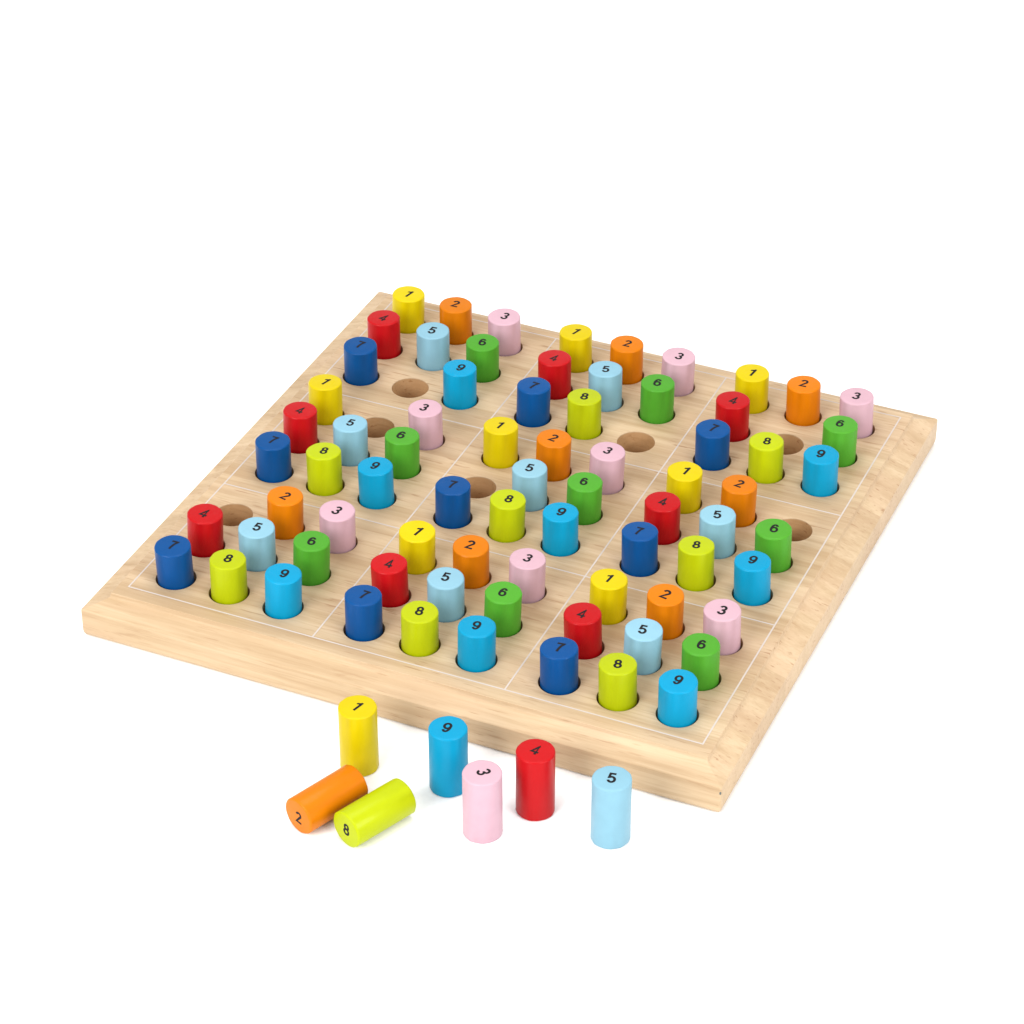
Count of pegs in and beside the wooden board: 81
